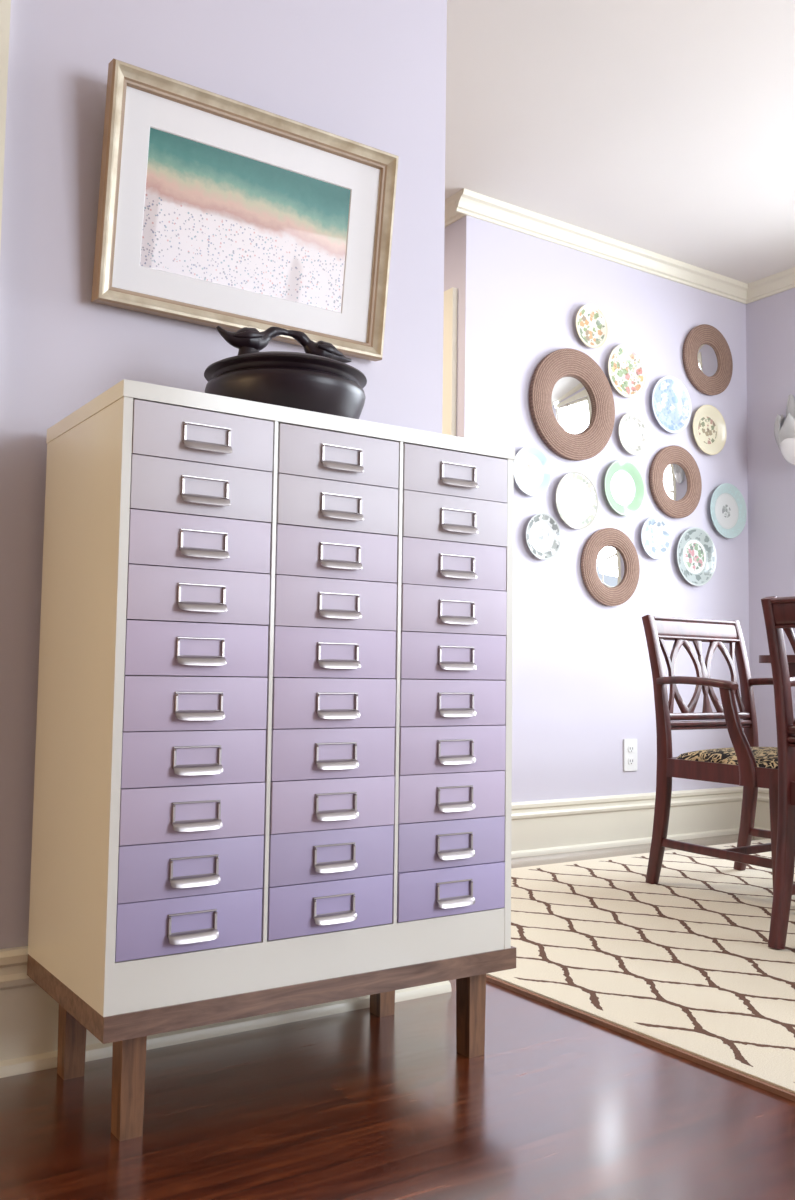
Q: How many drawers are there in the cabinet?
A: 30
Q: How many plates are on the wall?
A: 12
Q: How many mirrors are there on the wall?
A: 4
